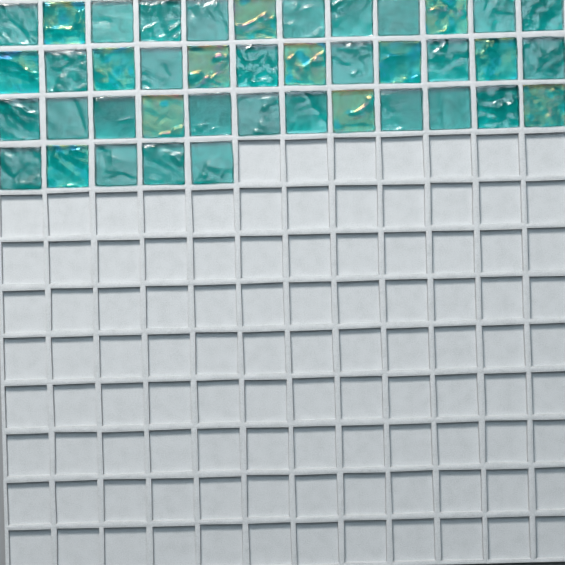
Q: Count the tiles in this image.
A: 41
